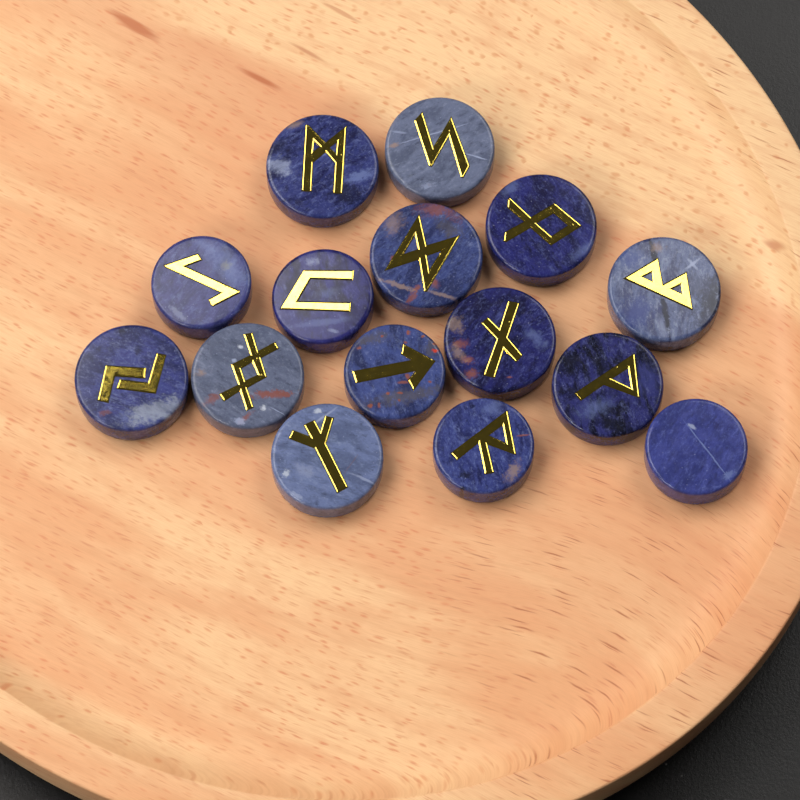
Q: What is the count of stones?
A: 15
